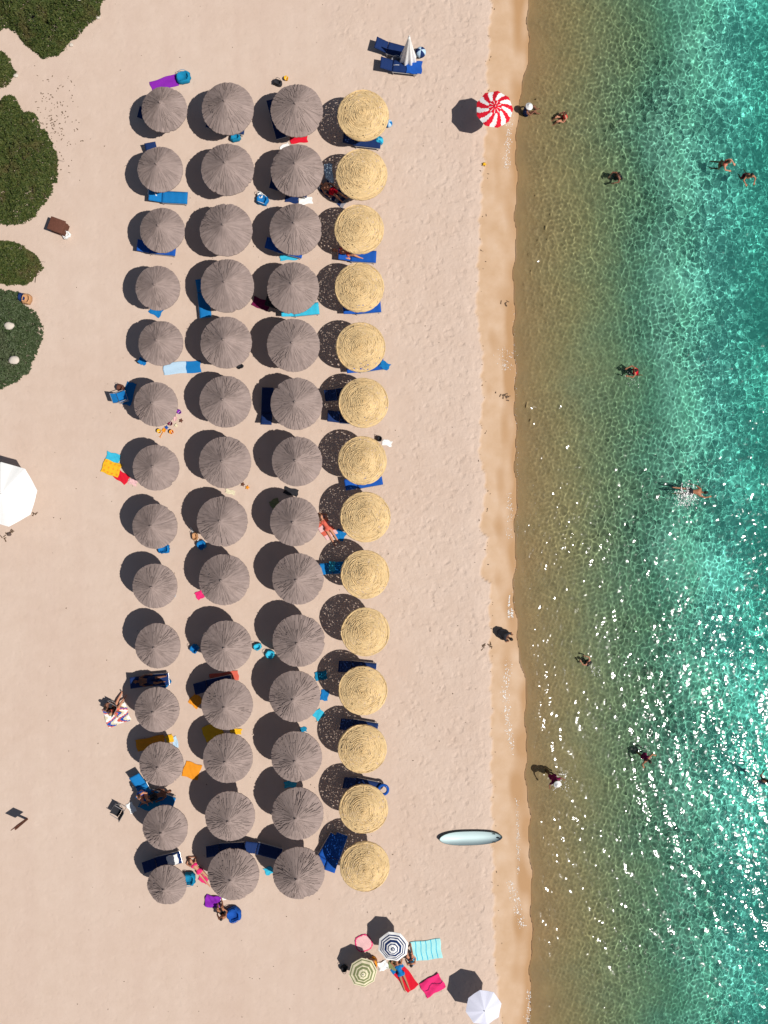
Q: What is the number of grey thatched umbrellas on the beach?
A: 42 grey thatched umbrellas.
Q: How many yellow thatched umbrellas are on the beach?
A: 14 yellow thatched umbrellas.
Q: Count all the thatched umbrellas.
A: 56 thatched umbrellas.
